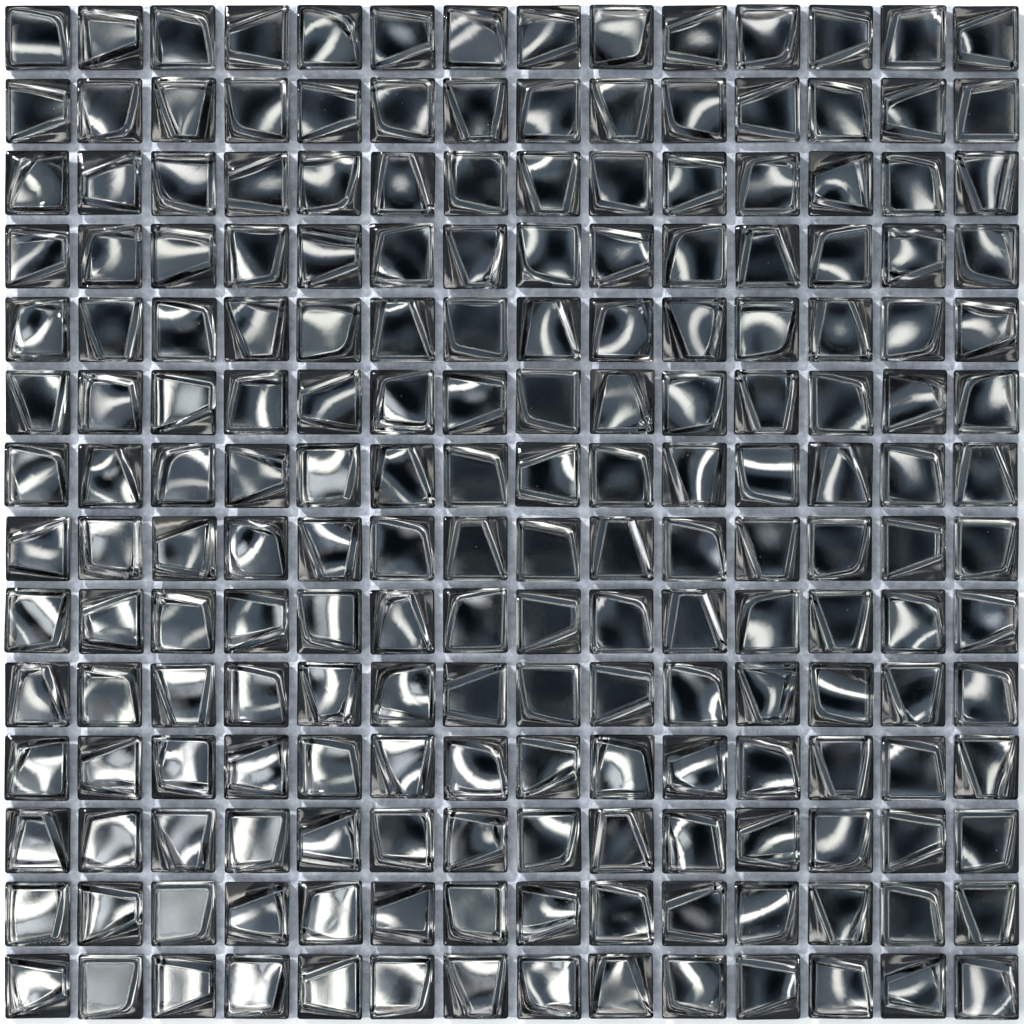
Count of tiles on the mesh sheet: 196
